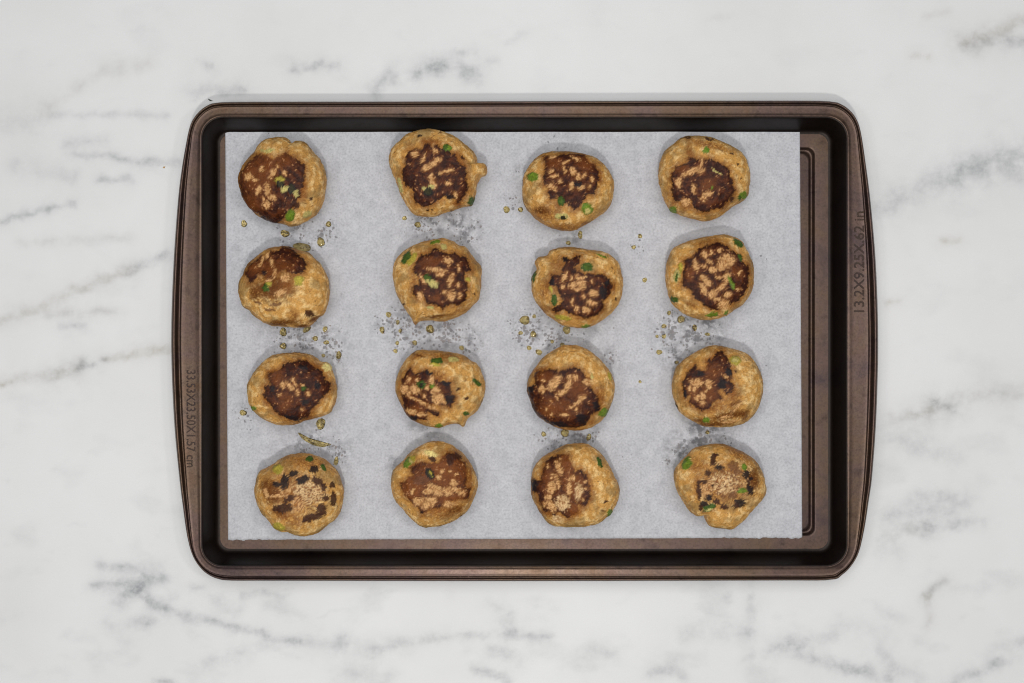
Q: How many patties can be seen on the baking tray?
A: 16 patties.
